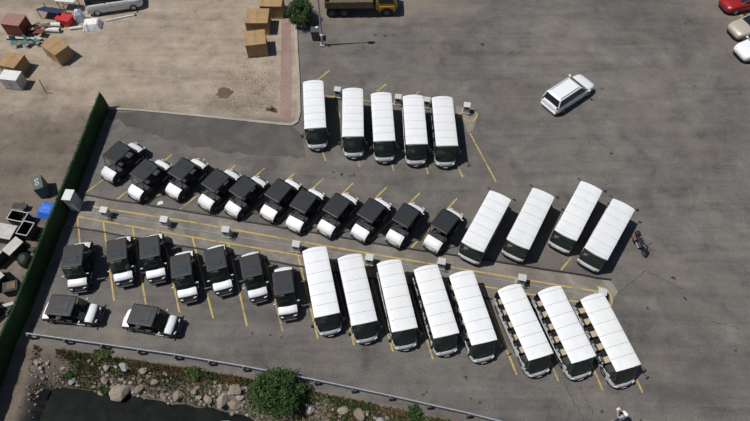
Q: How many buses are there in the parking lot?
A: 17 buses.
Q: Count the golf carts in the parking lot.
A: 20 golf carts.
